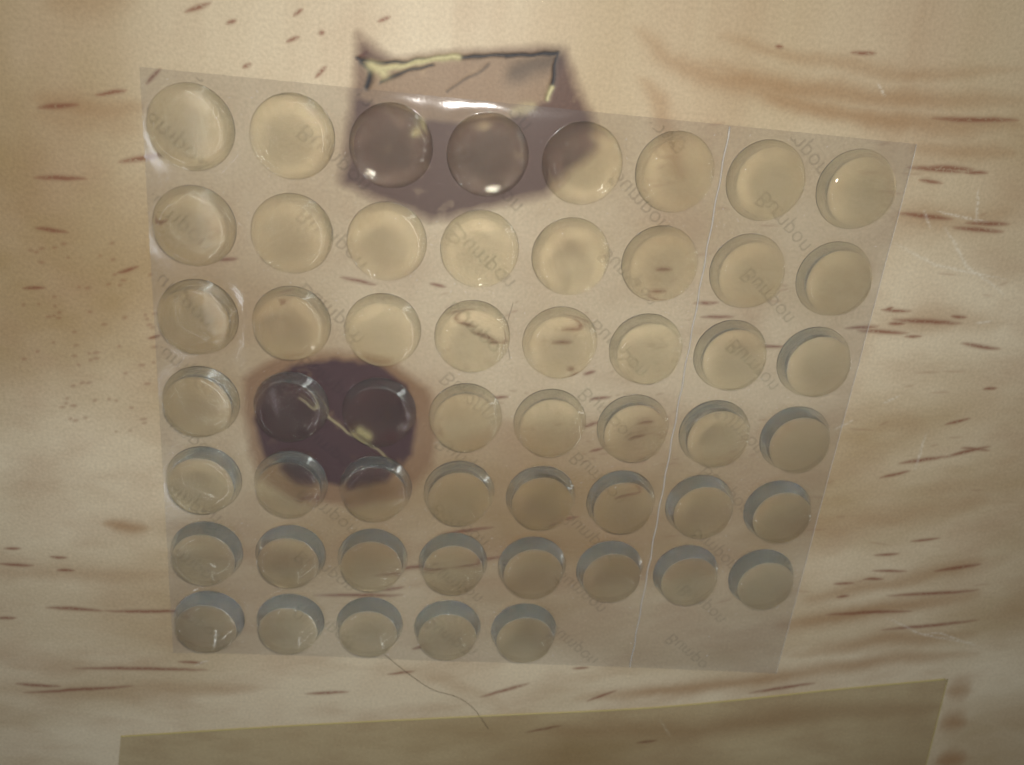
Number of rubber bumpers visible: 53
